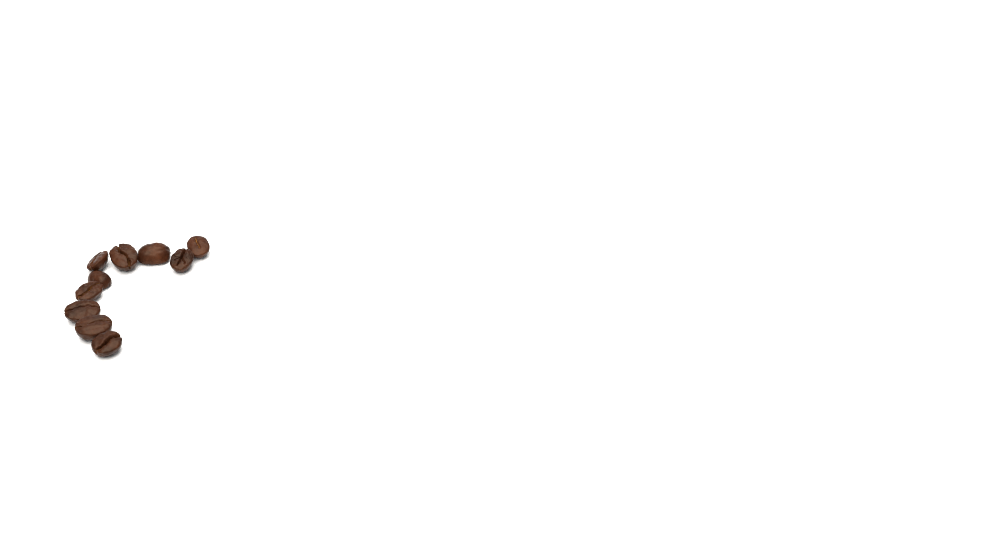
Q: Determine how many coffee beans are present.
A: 10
